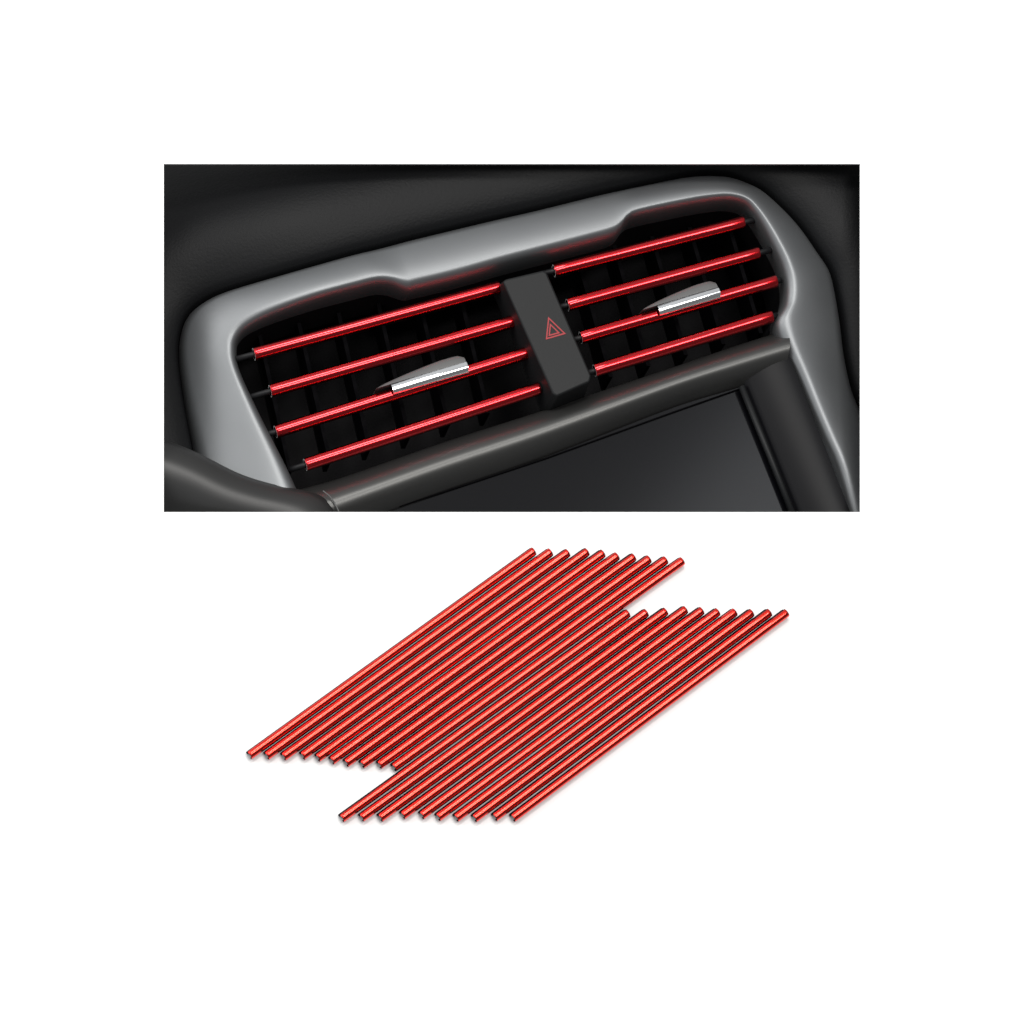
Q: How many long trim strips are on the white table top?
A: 20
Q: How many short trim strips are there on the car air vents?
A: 8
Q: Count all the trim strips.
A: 28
